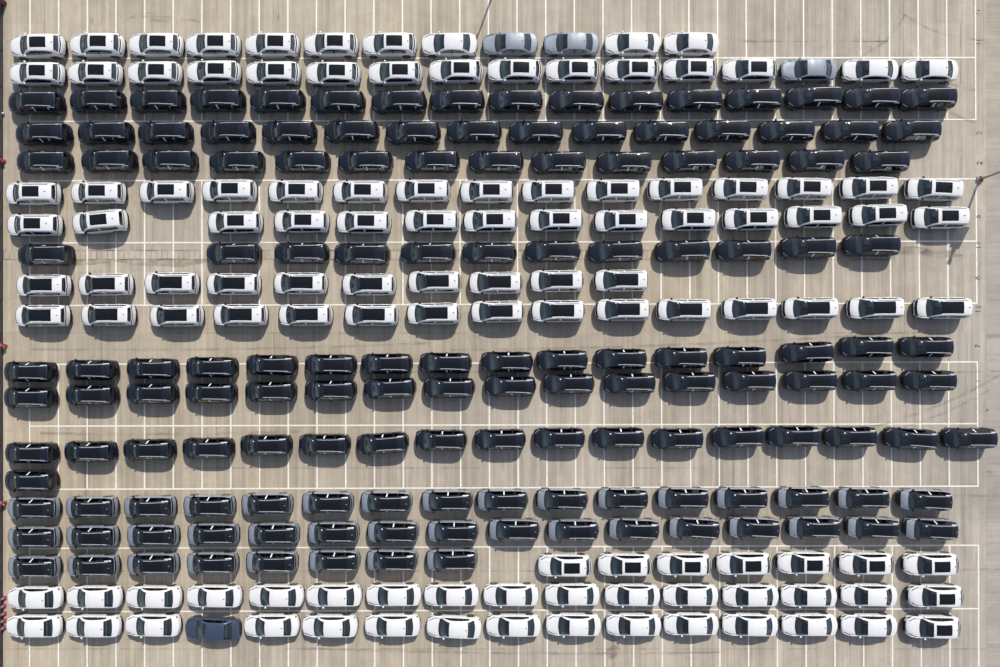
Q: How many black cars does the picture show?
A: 107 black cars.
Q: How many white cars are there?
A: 117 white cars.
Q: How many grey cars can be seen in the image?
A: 43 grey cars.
